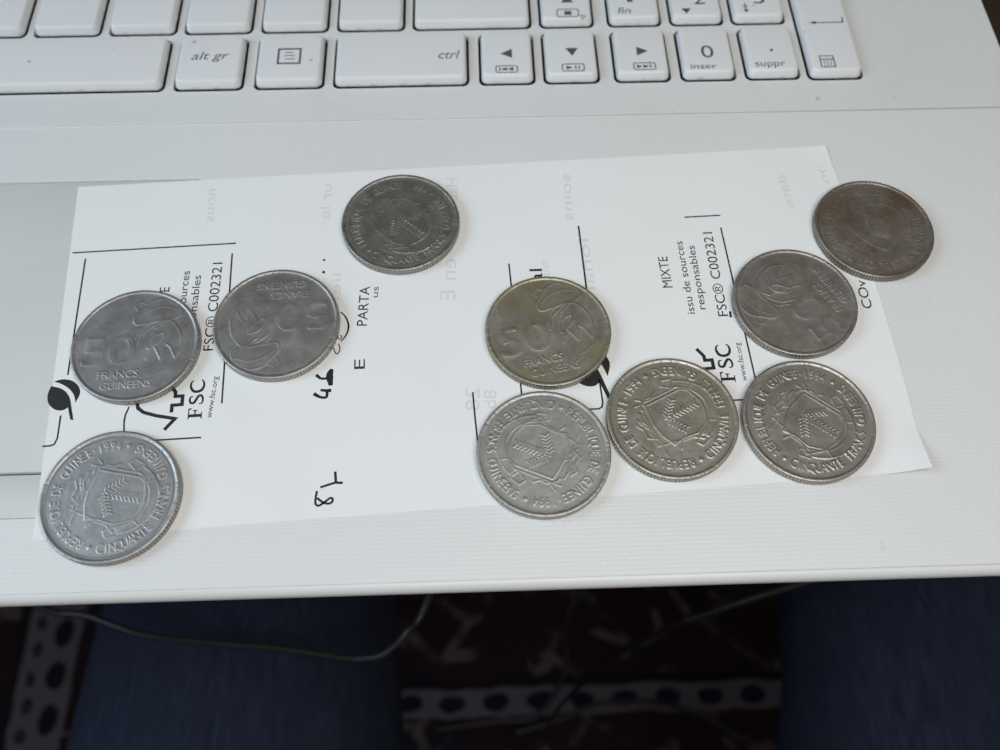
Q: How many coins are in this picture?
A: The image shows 10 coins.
